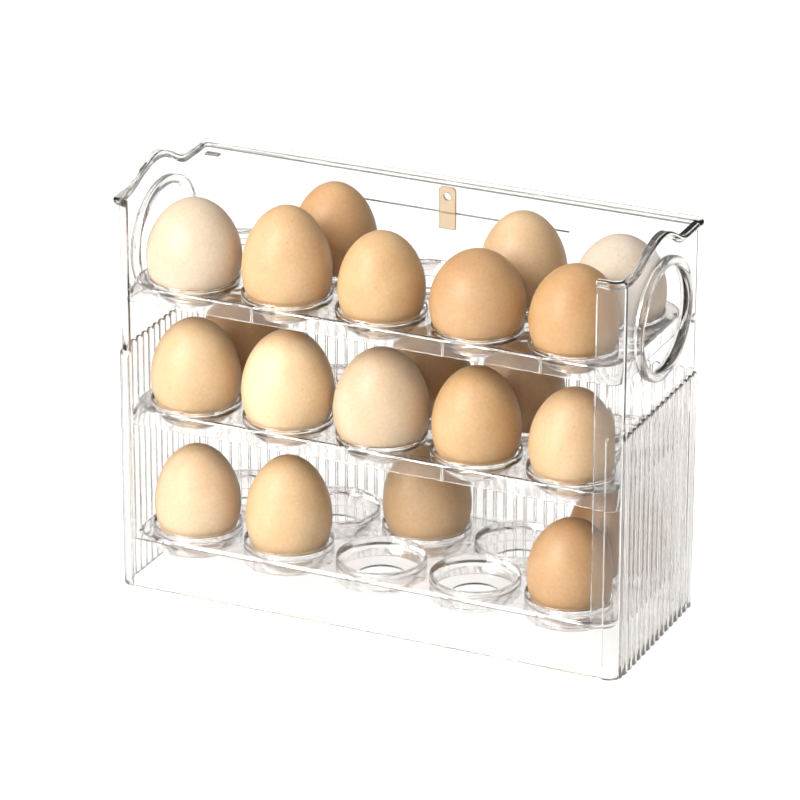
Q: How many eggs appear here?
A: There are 21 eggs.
